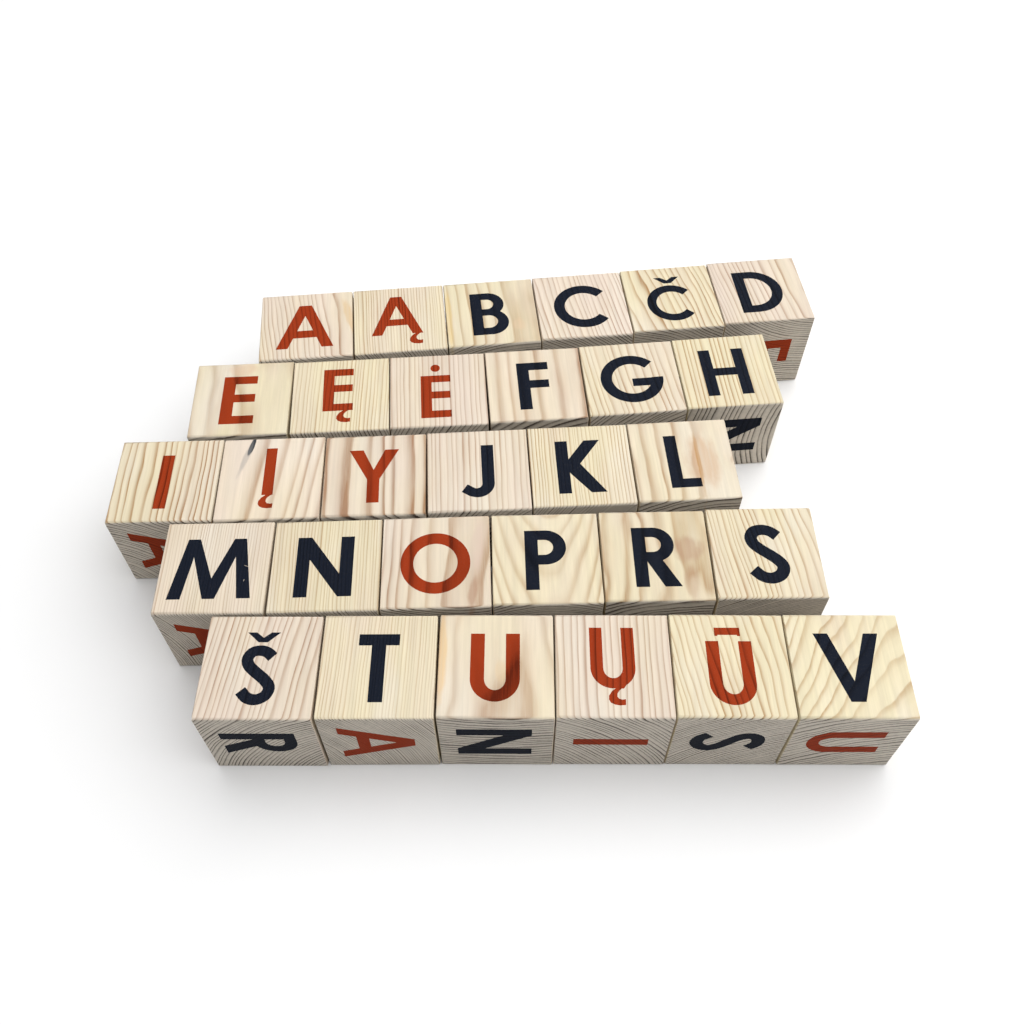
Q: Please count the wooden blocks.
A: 30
